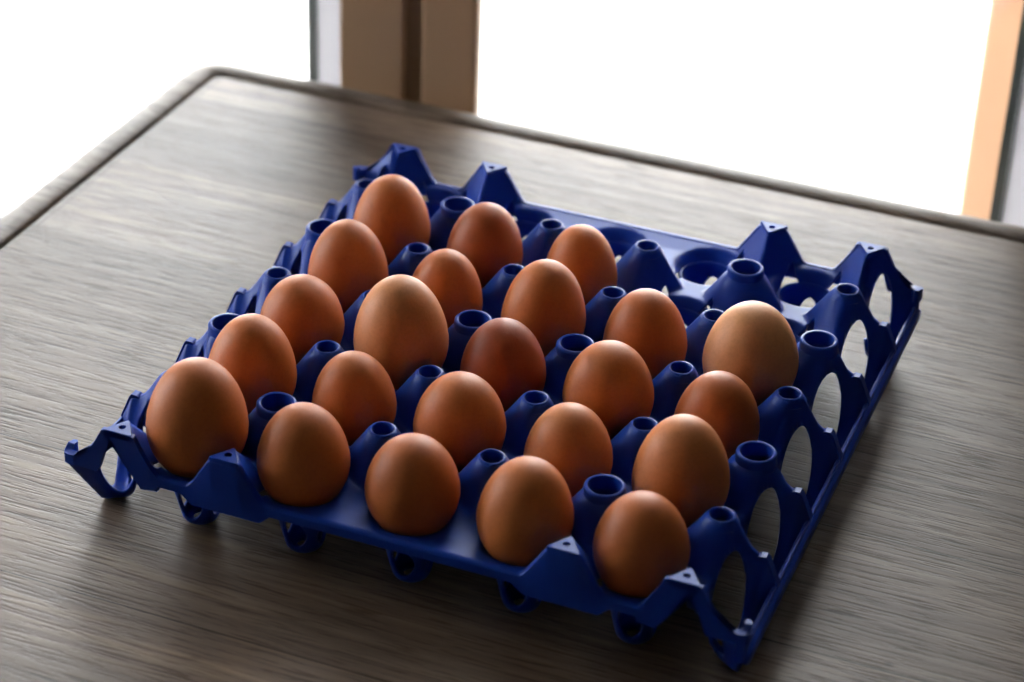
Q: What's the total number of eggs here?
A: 23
